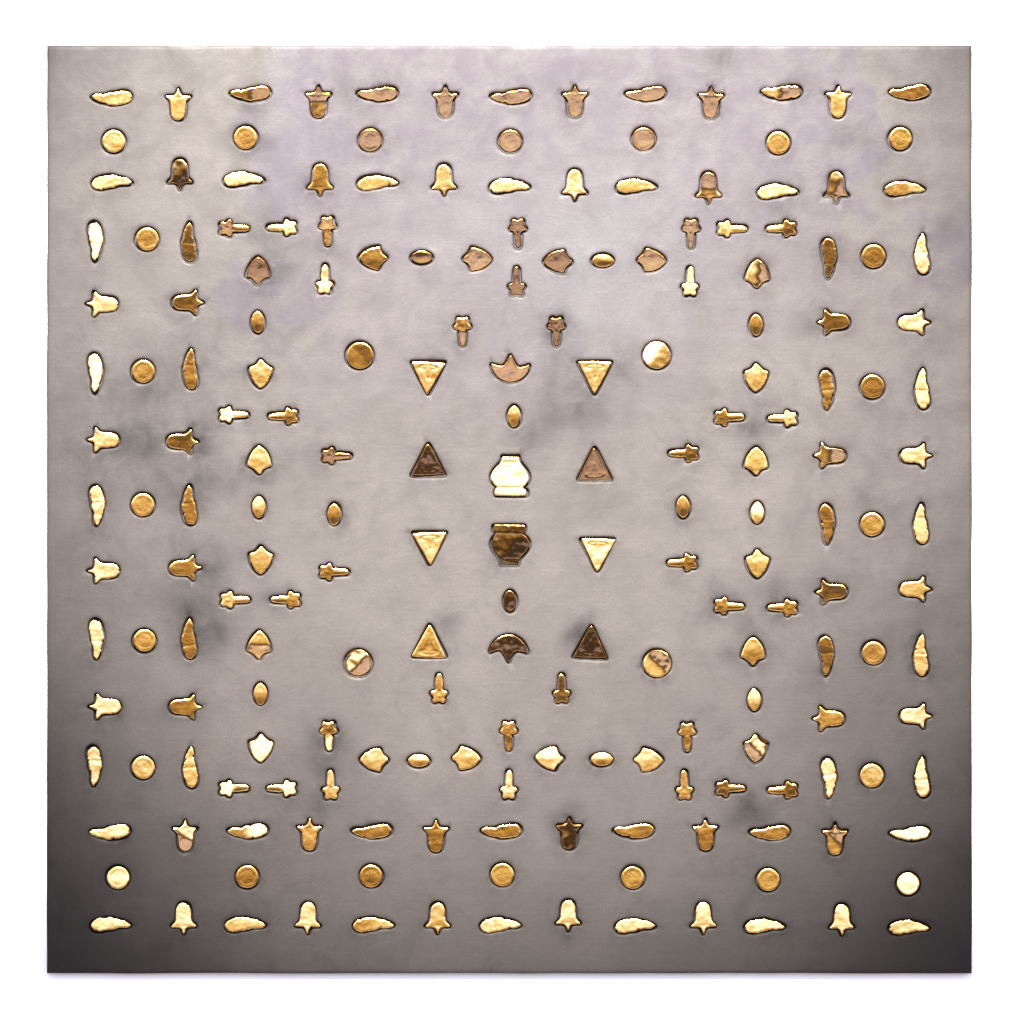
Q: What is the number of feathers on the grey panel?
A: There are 48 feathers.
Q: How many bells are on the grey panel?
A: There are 40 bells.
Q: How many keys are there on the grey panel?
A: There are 36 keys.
